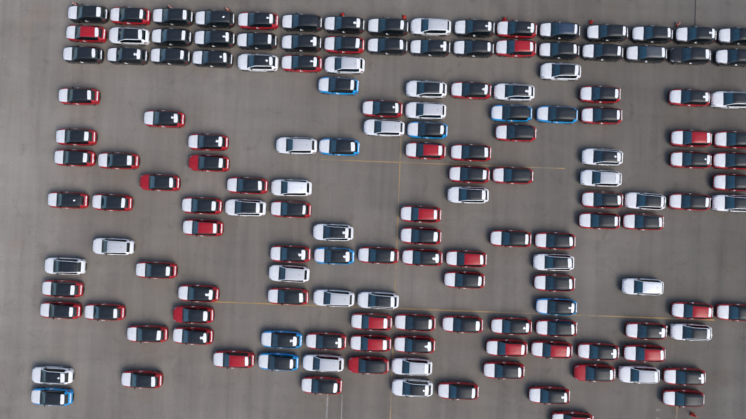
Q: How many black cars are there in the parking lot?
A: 28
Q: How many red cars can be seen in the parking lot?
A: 85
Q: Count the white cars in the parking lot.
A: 32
